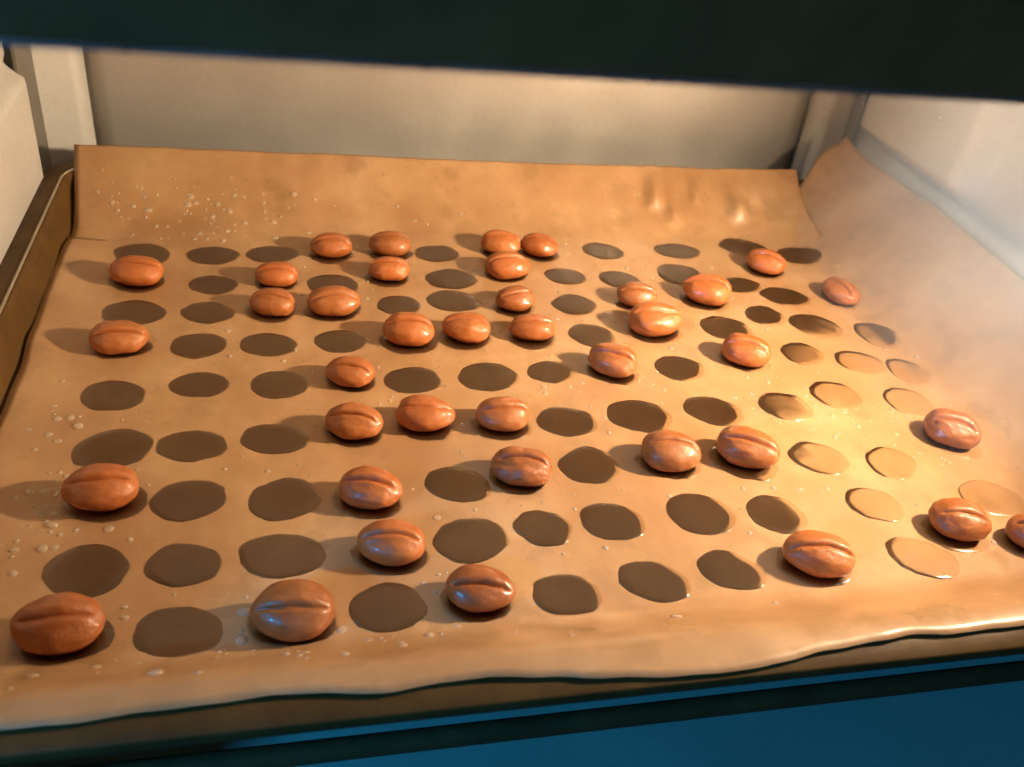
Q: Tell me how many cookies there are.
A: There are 39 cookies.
